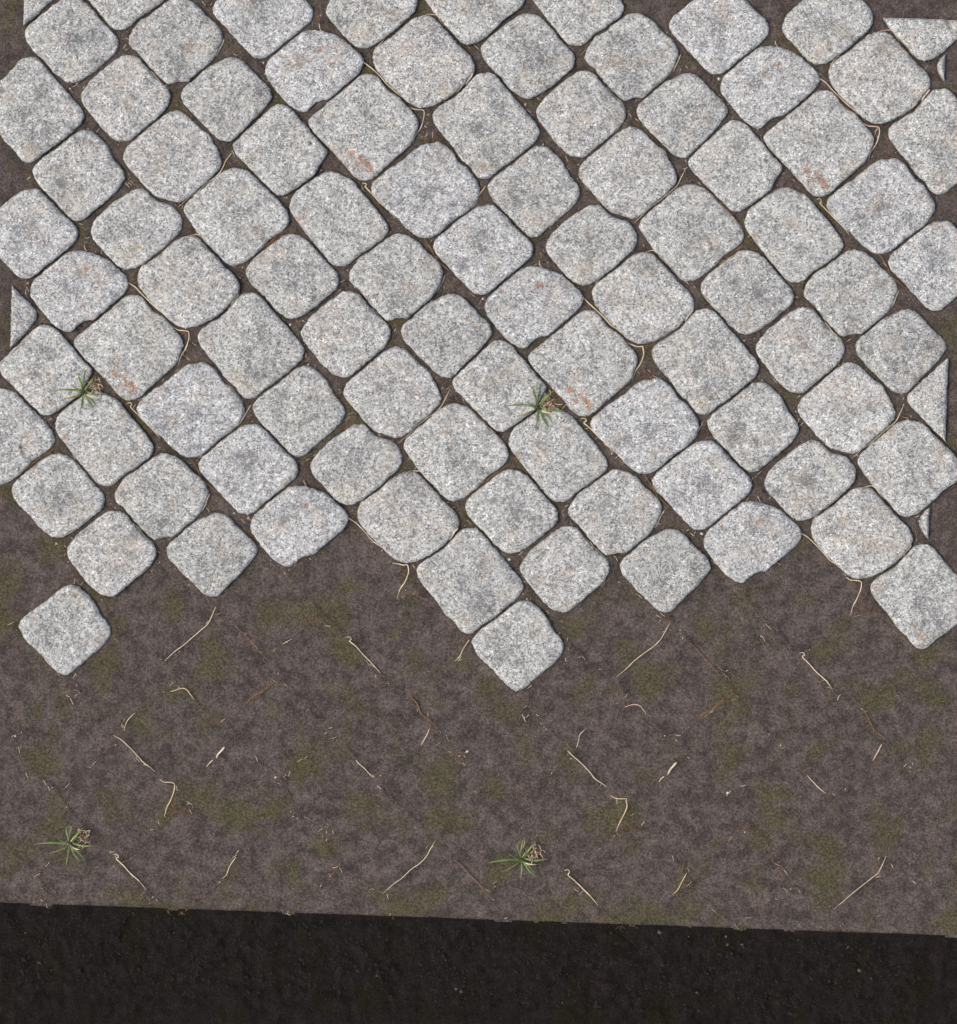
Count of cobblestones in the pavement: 96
